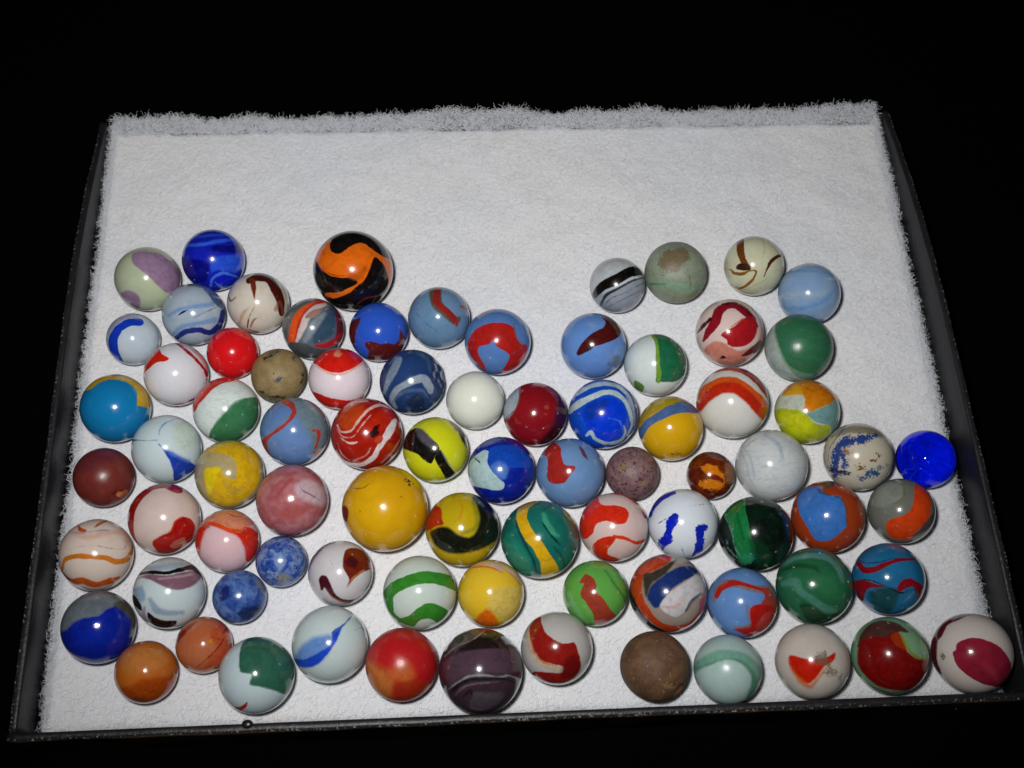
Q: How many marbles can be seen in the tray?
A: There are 80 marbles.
